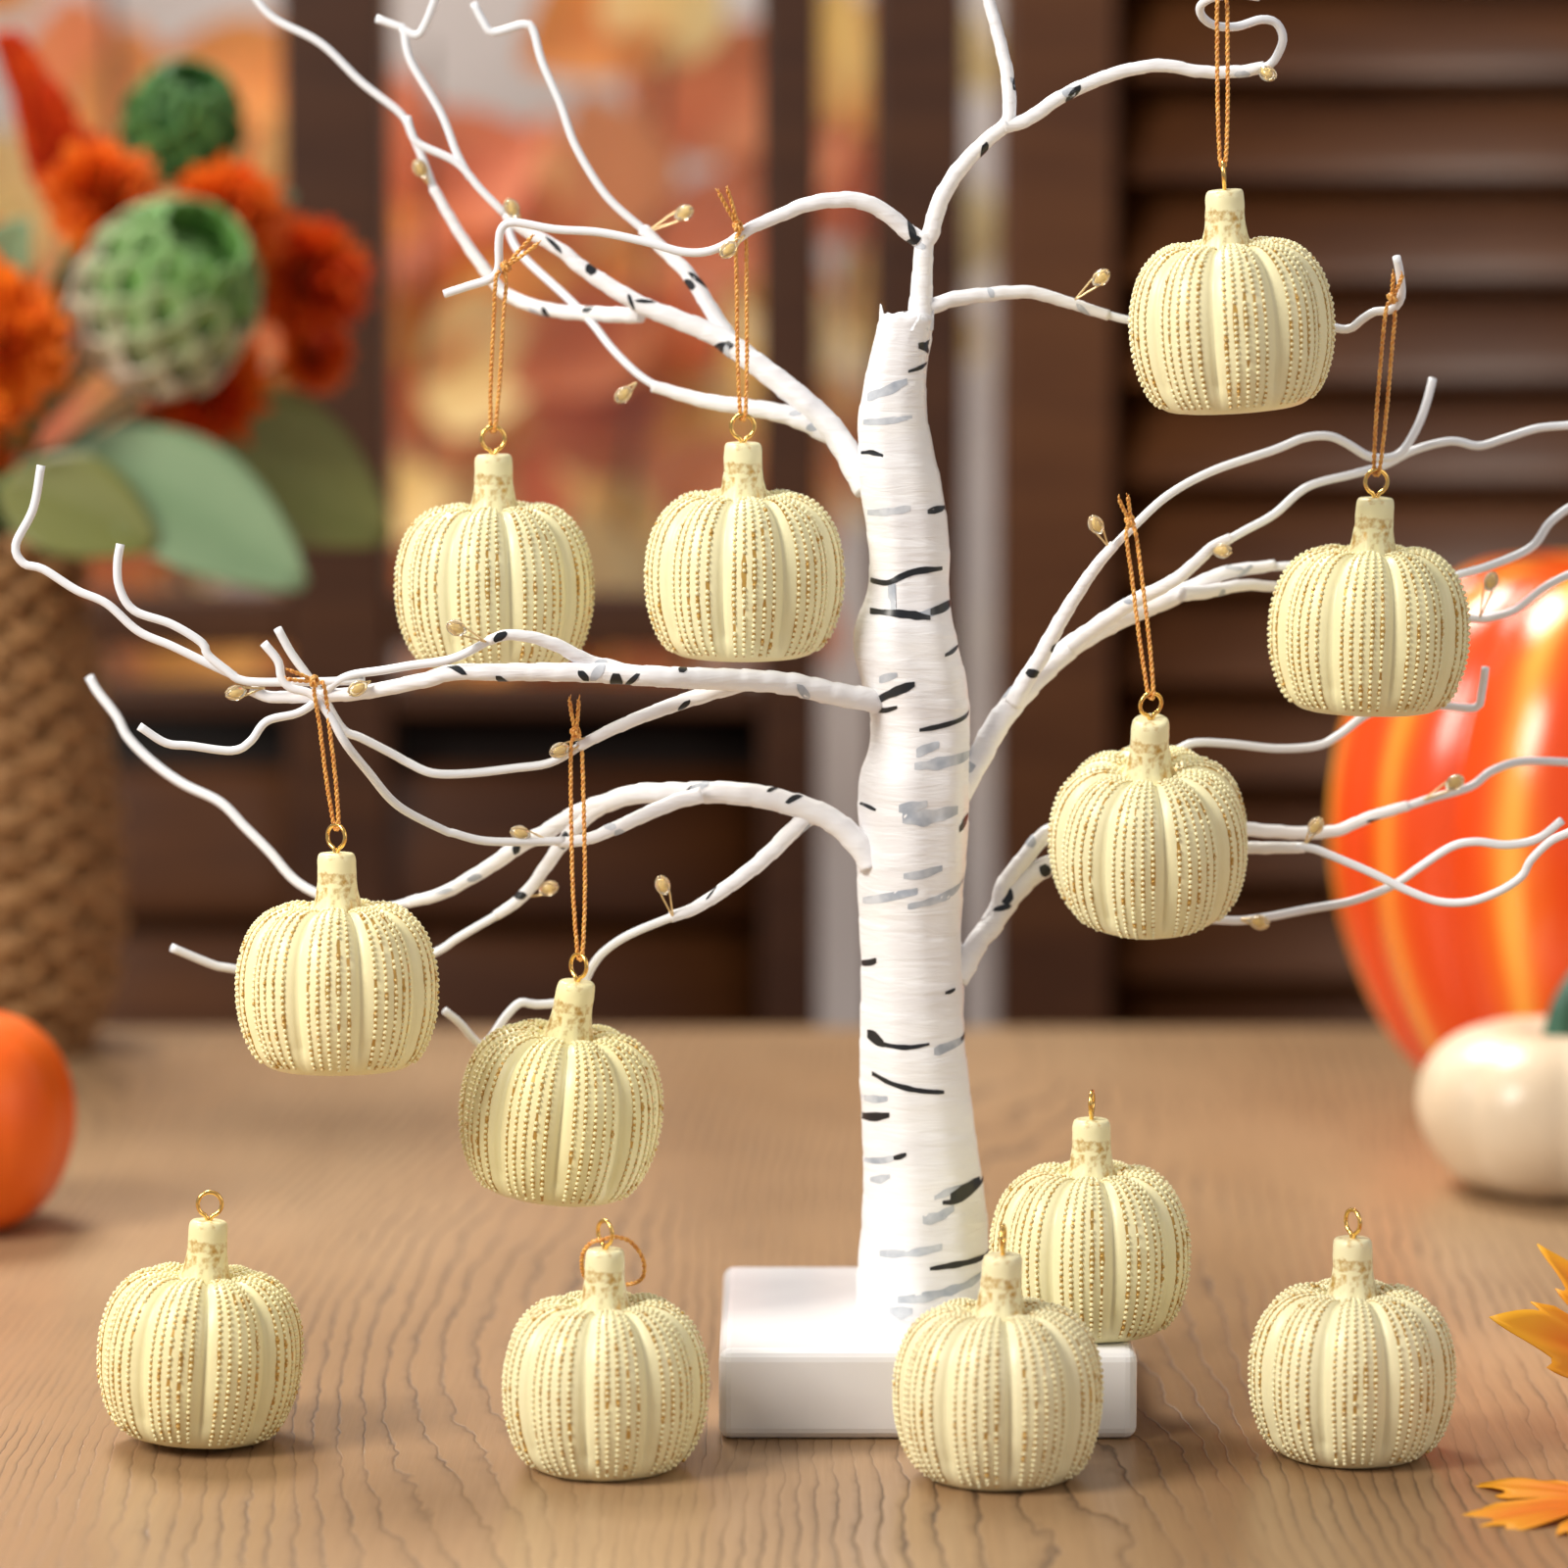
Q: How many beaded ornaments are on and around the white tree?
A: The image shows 12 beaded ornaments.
